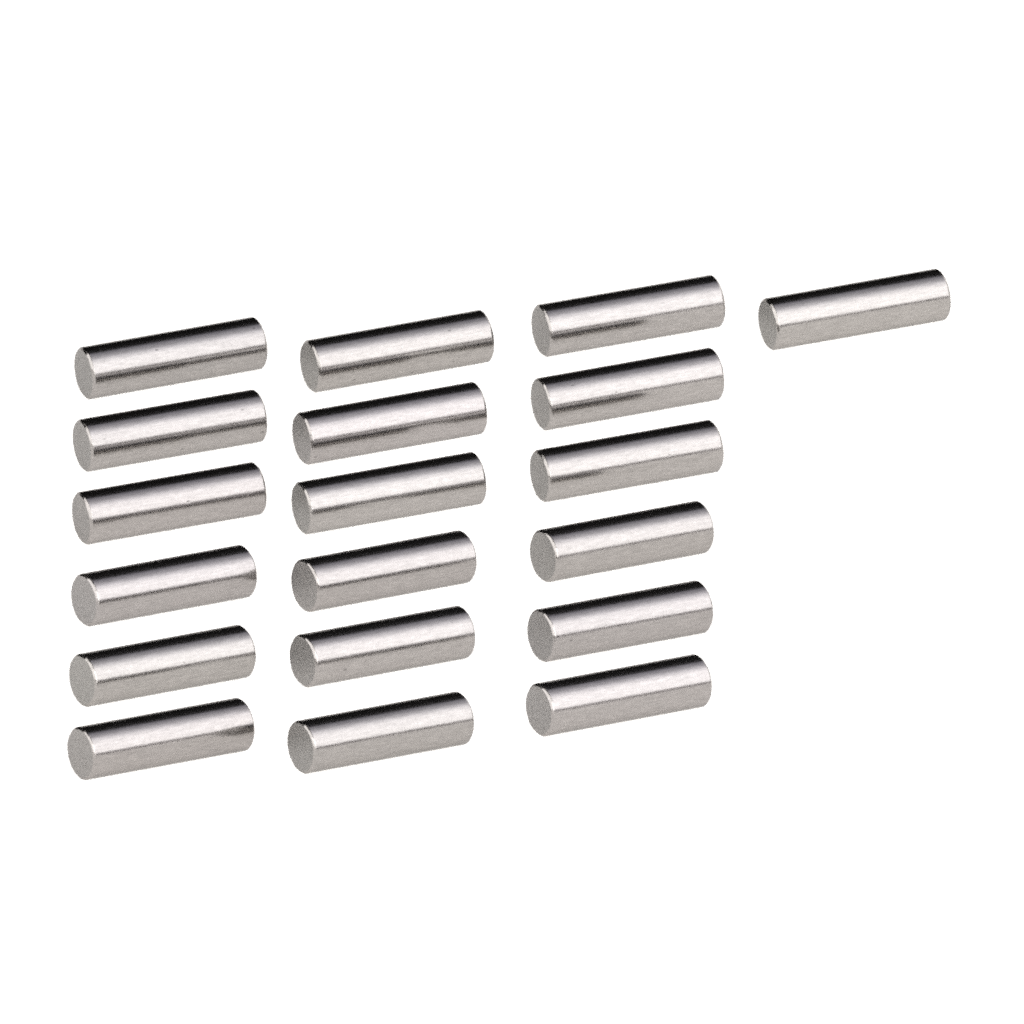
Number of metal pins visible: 19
